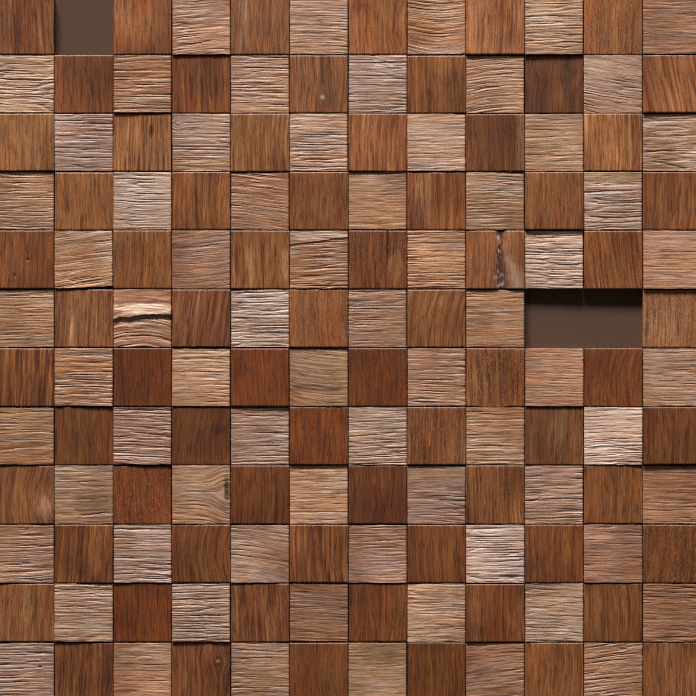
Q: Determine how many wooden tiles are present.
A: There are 141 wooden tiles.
